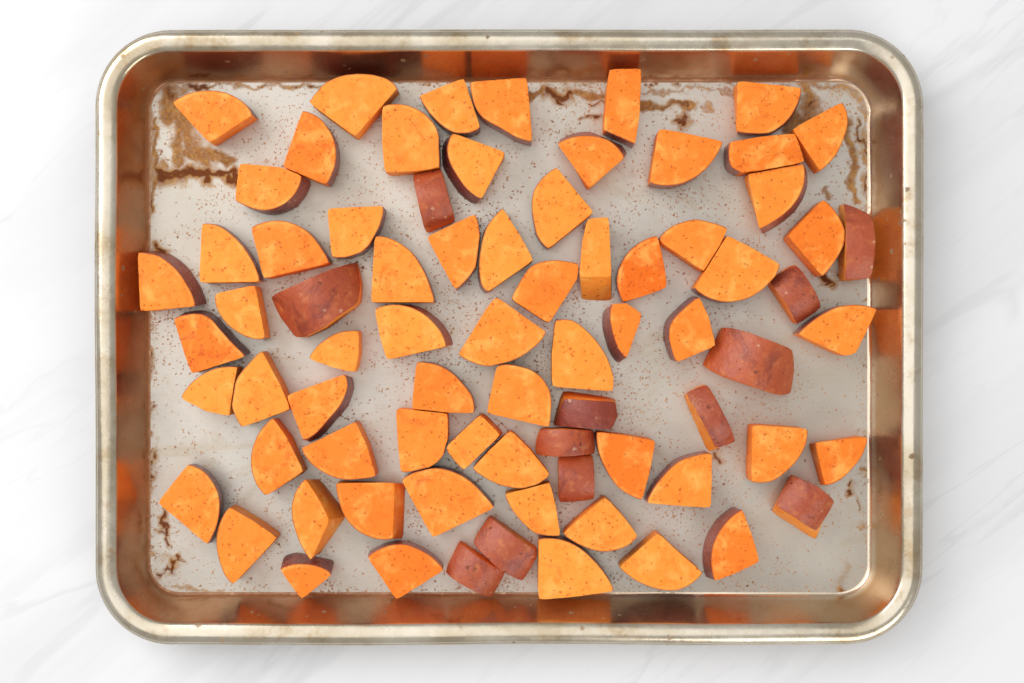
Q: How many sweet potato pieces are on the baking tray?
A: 76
